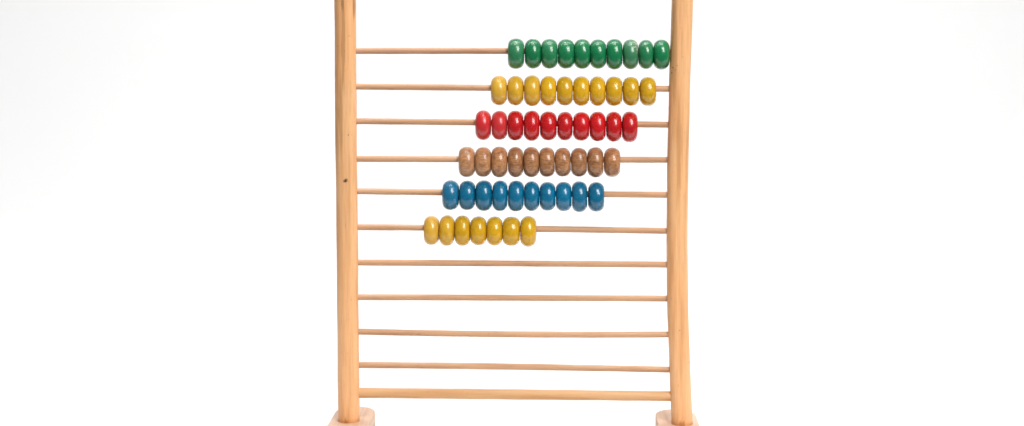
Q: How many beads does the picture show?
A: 57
